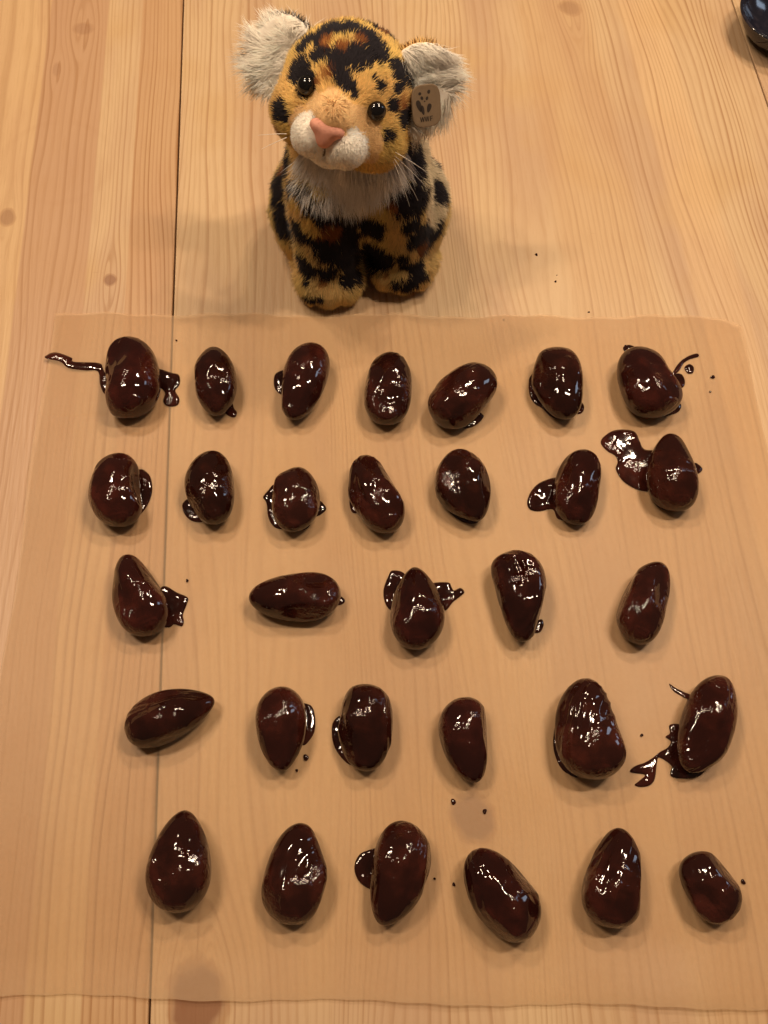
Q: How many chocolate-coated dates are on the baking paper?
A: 31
